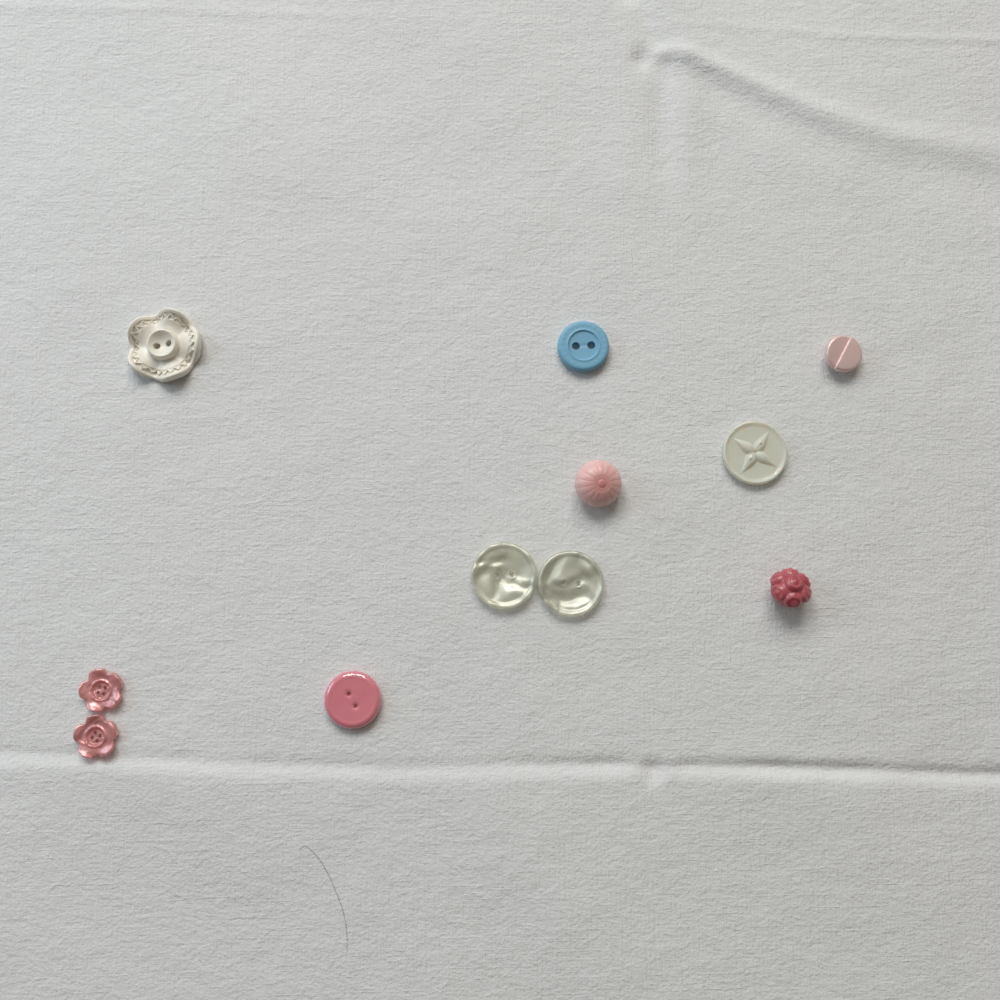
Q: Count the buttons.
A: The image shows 11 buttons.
